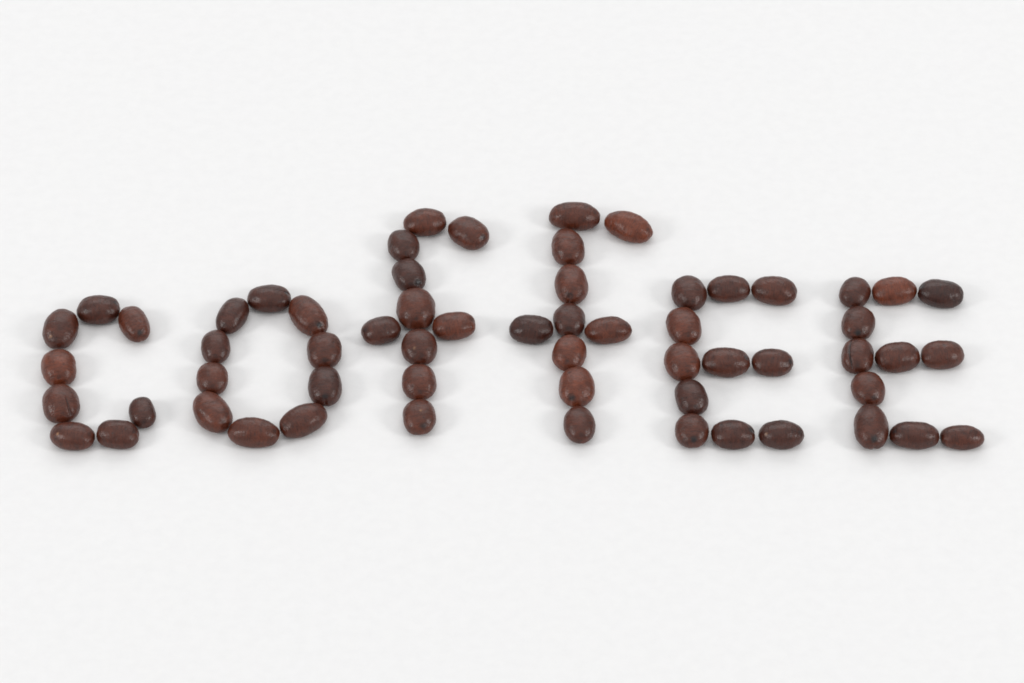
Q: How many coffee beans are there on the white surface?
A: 60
